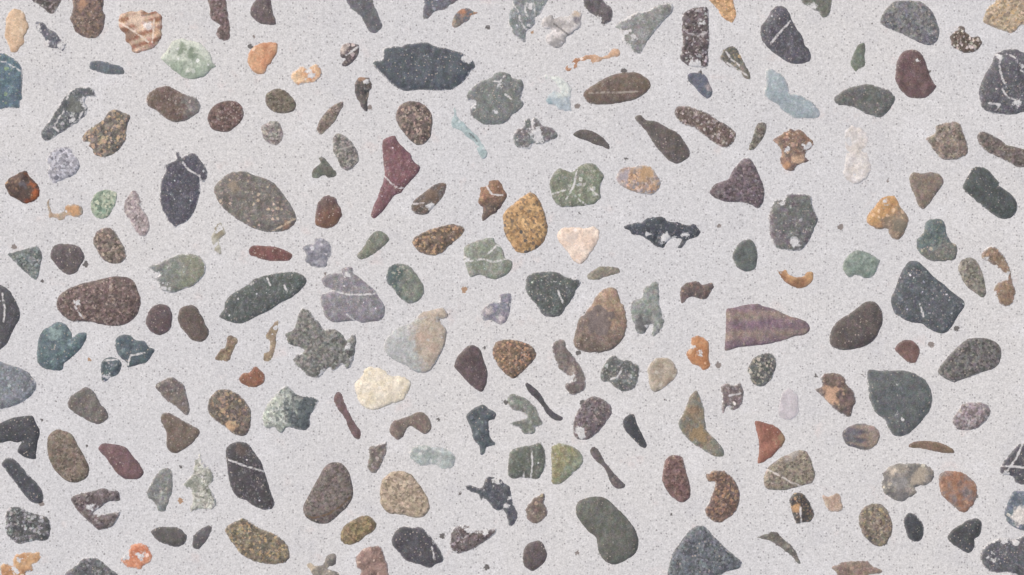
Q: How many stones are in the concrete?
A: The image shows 200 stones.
